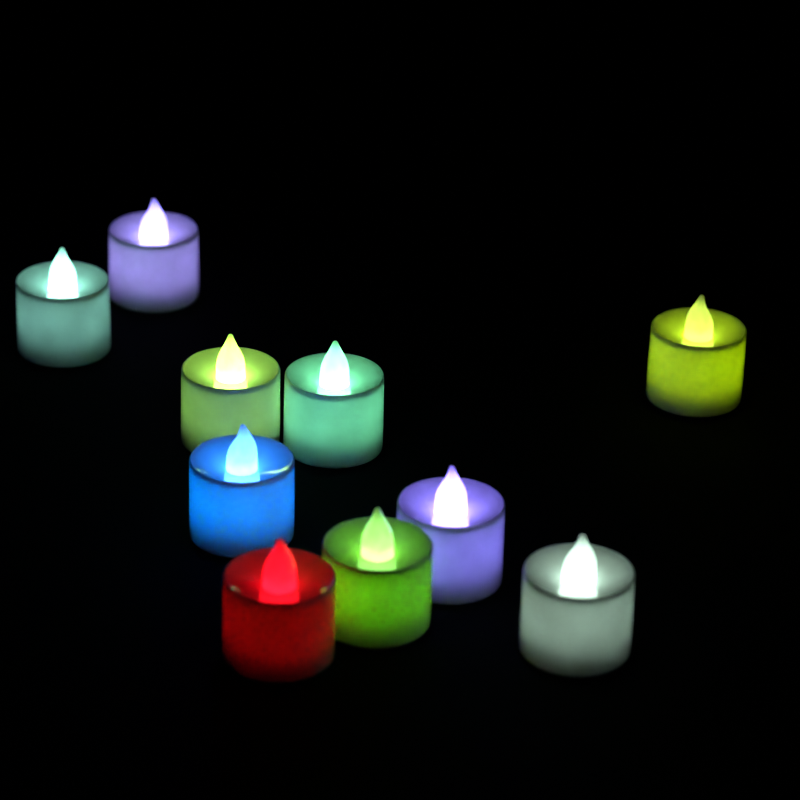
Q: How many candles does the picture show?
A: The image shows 10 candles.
